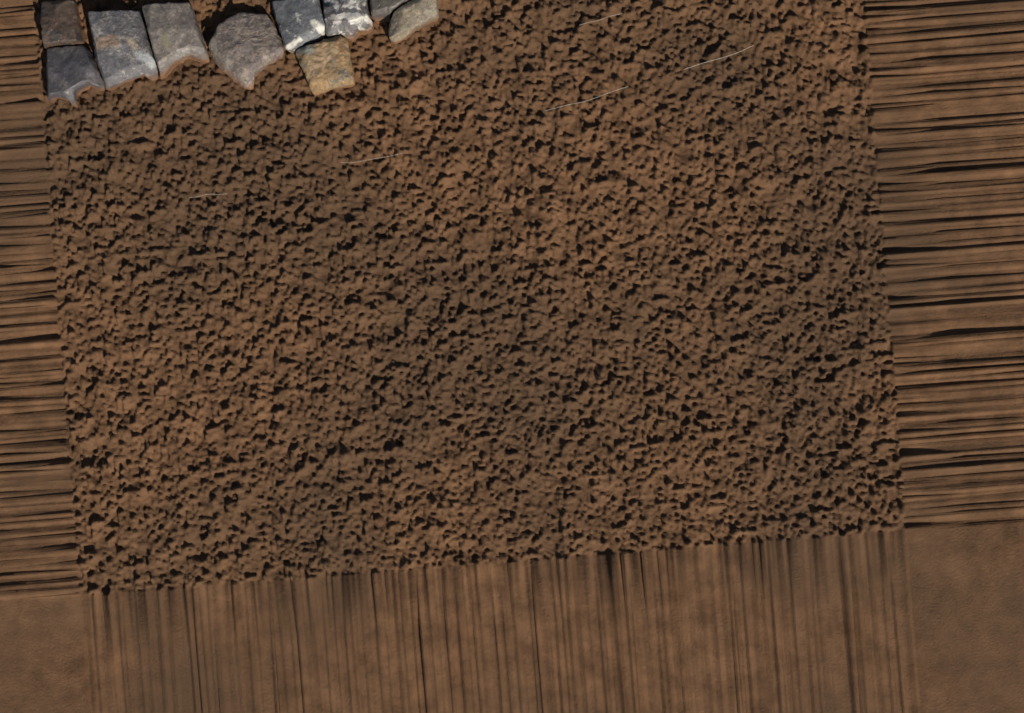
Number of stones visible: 10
